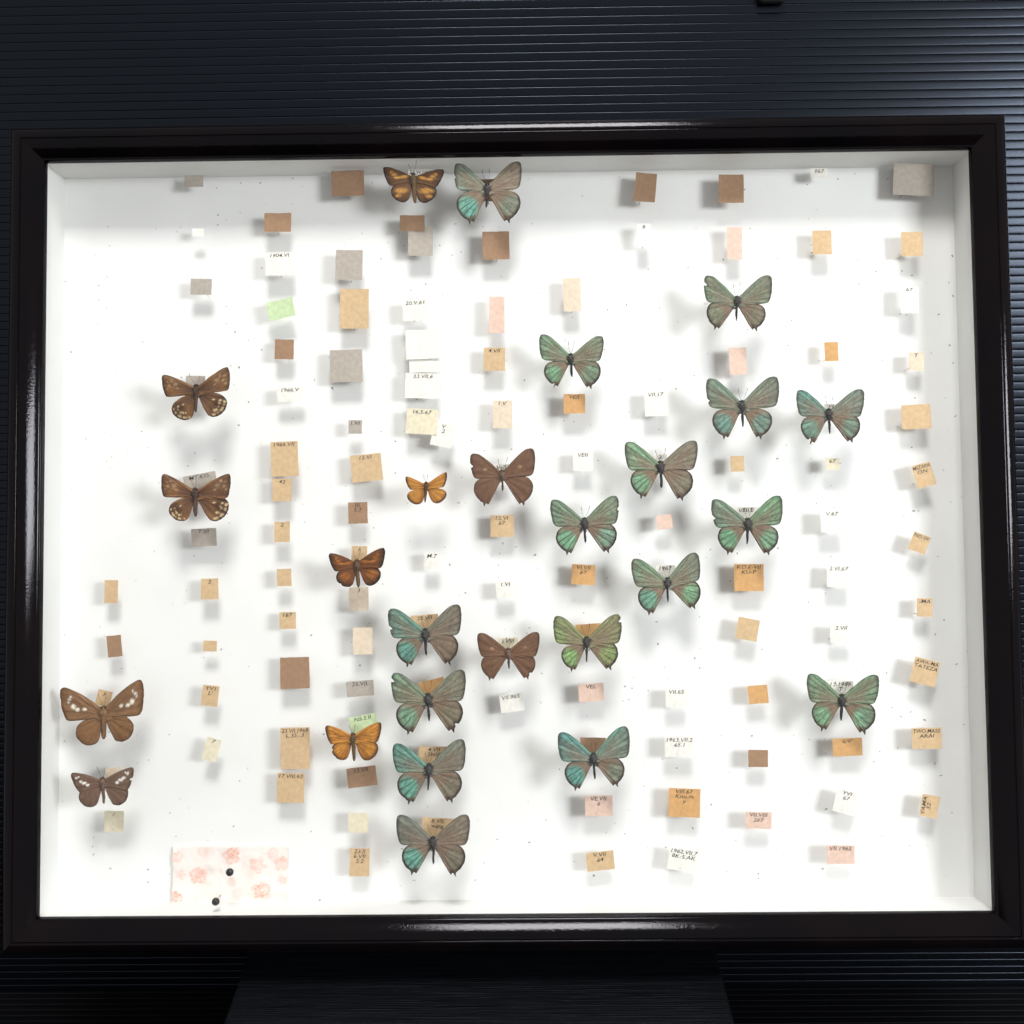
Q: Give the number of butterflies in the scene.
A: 26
